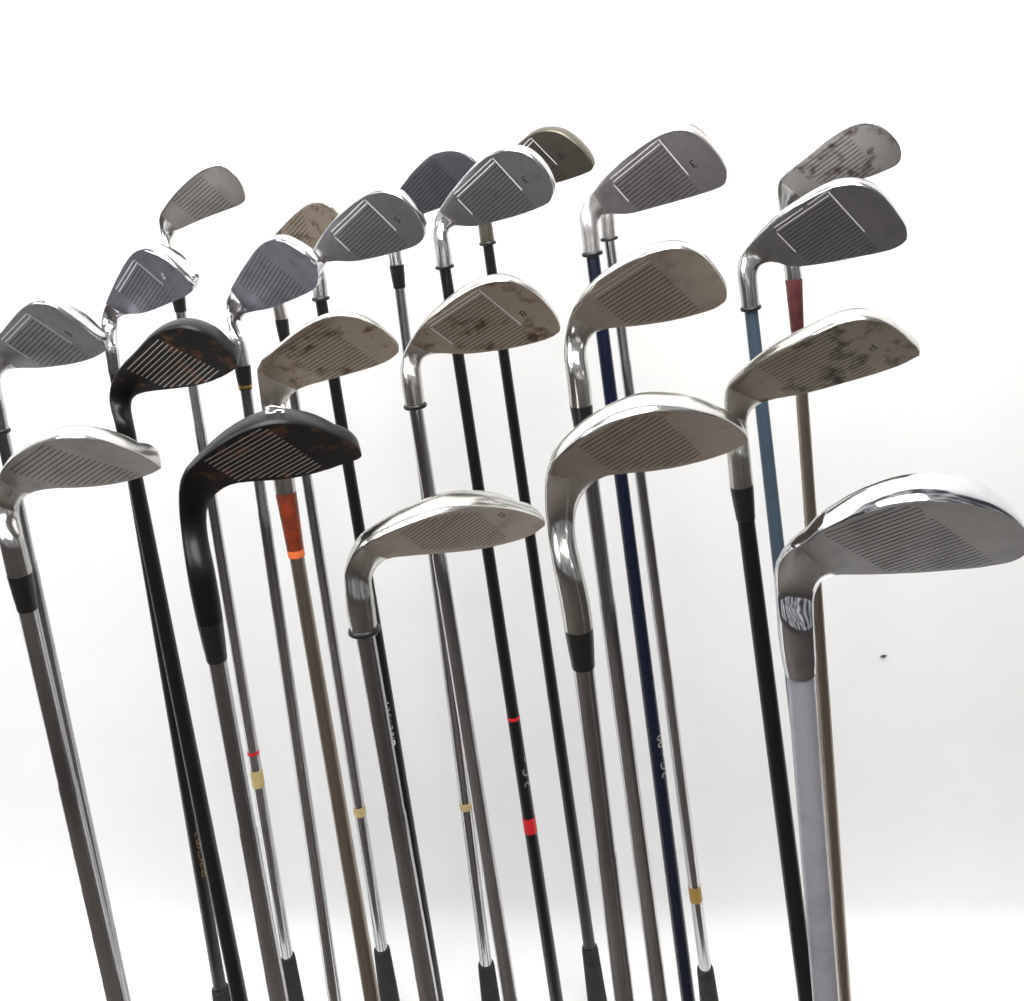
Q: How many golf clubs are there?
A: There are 23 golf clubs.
